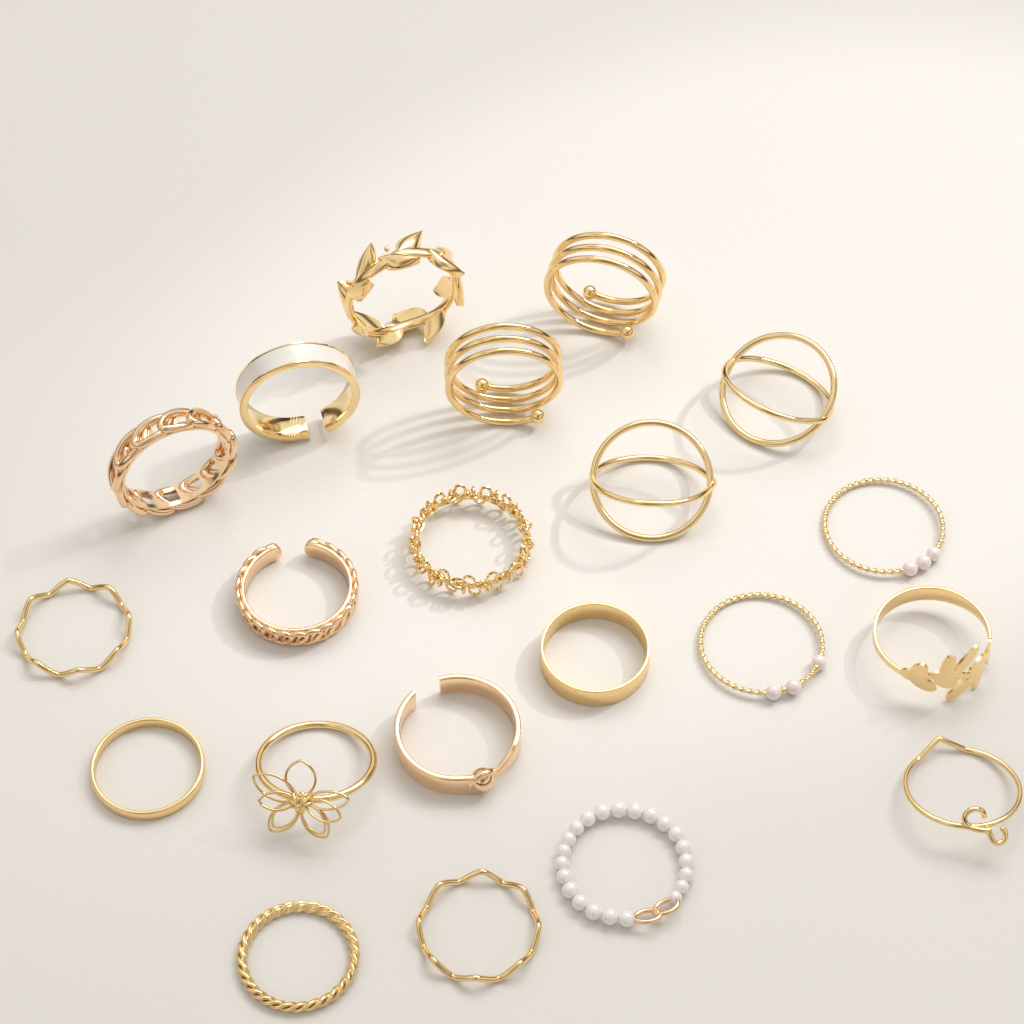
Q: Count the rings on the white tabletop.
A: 21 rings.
